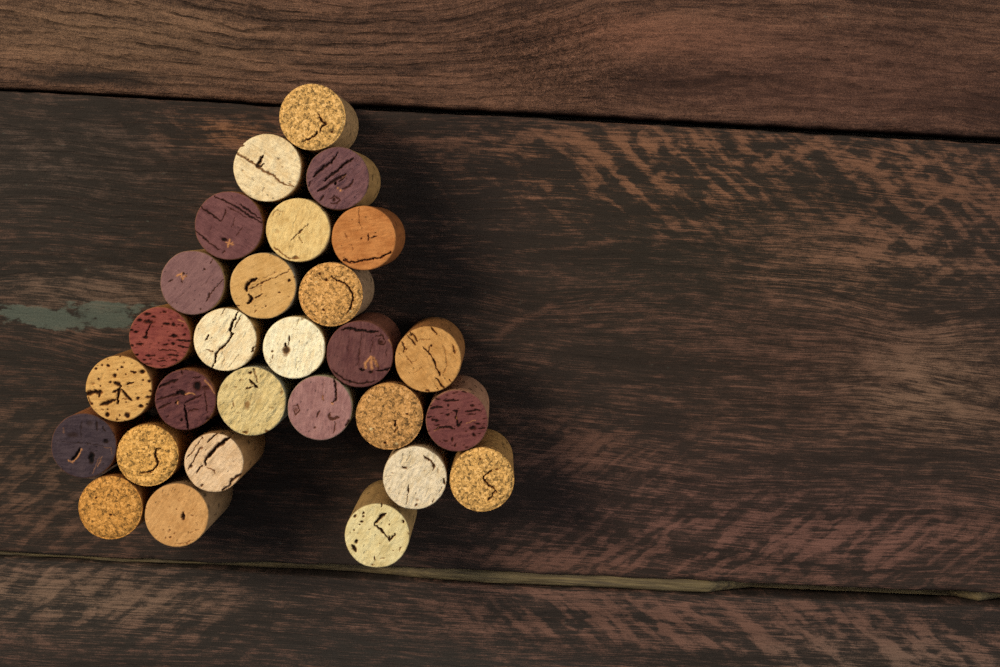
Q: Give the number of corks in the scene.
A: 28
